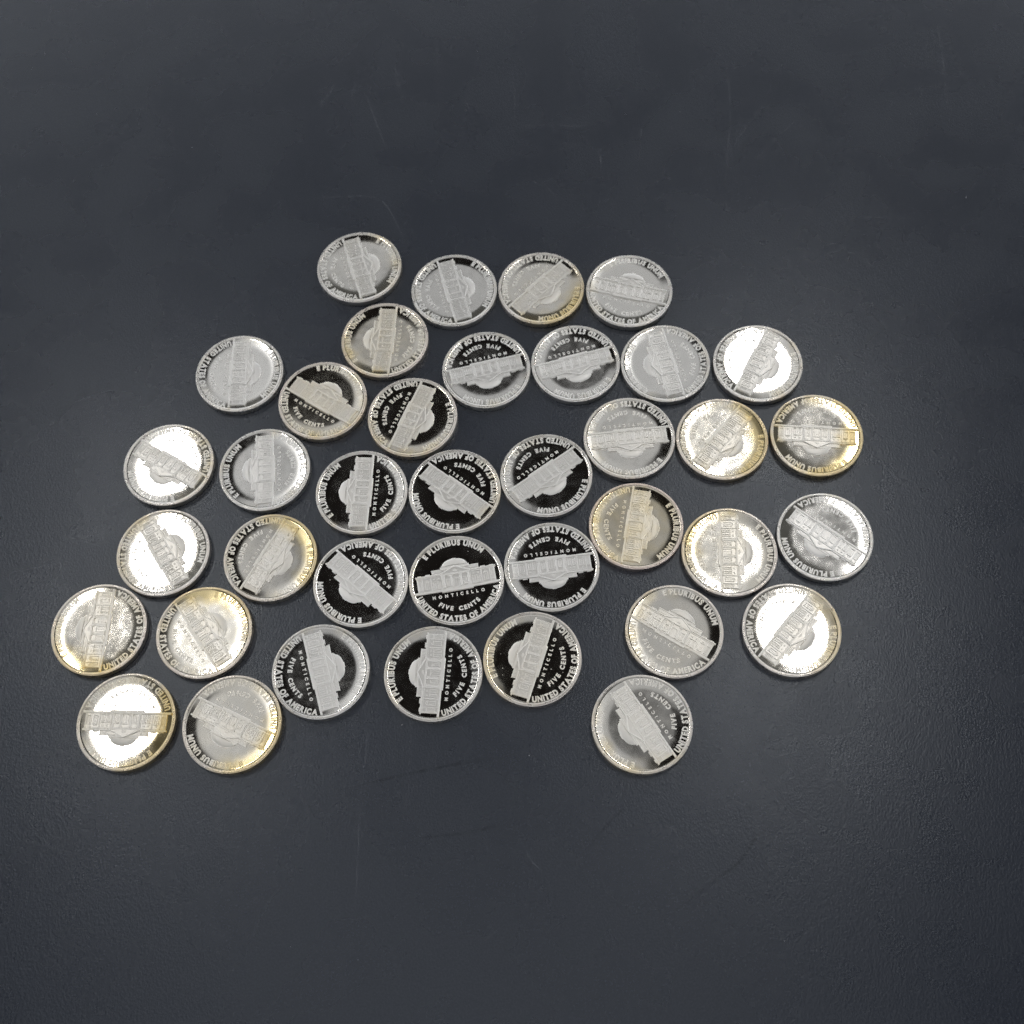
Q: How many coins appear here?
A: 38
